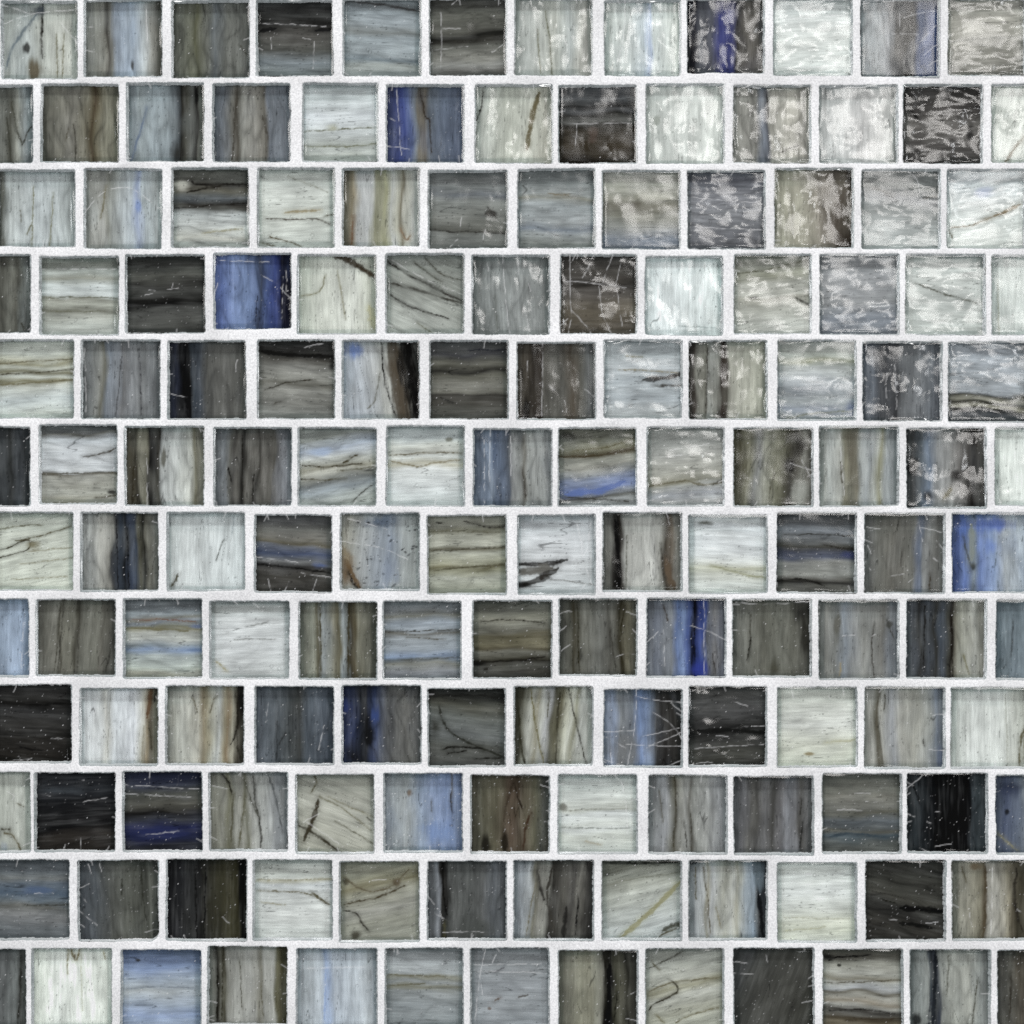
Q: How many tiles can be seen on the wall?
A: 150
